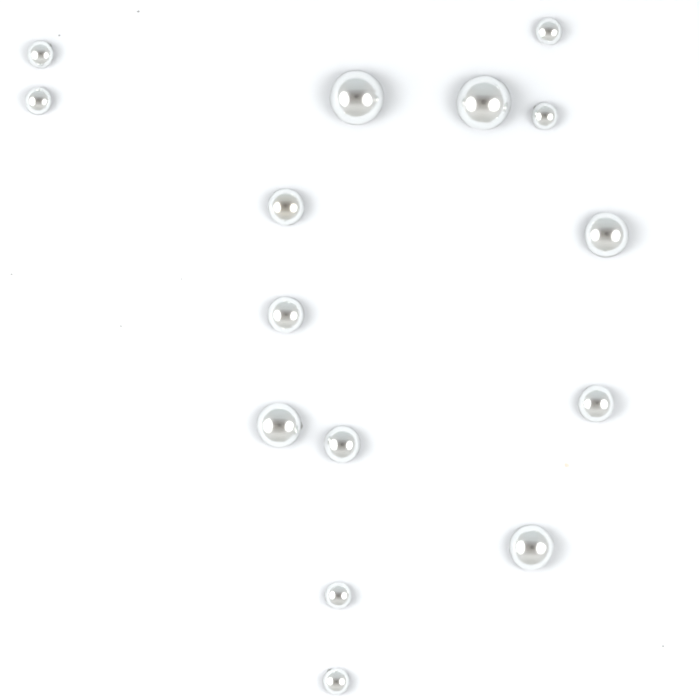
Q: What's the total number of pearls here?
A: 15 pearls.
